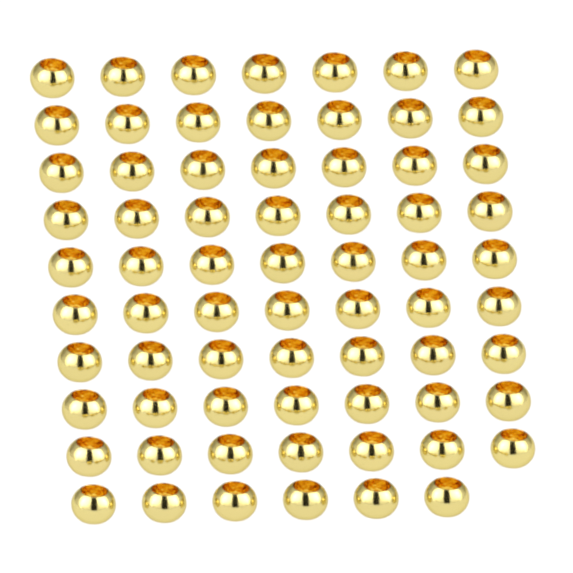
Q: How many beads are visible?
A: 69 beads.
